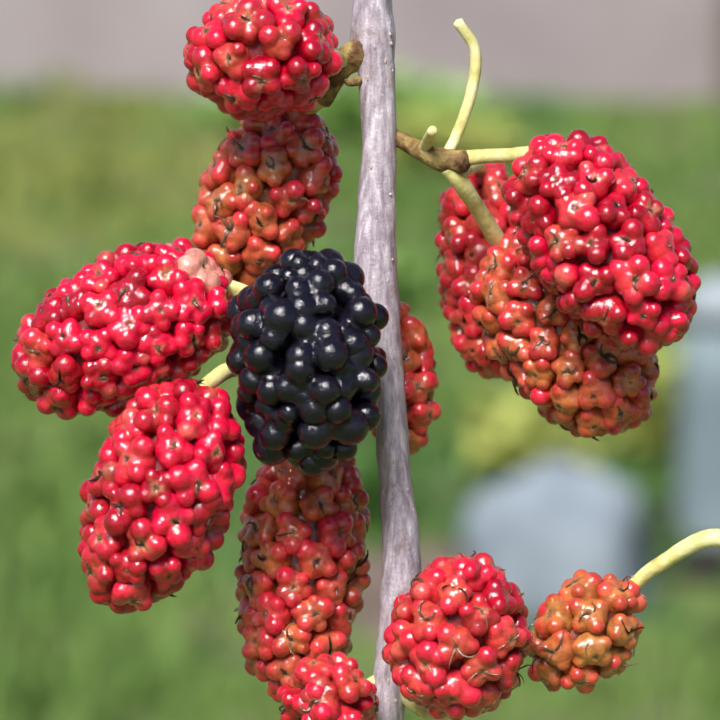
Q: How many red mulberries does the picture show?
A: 12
